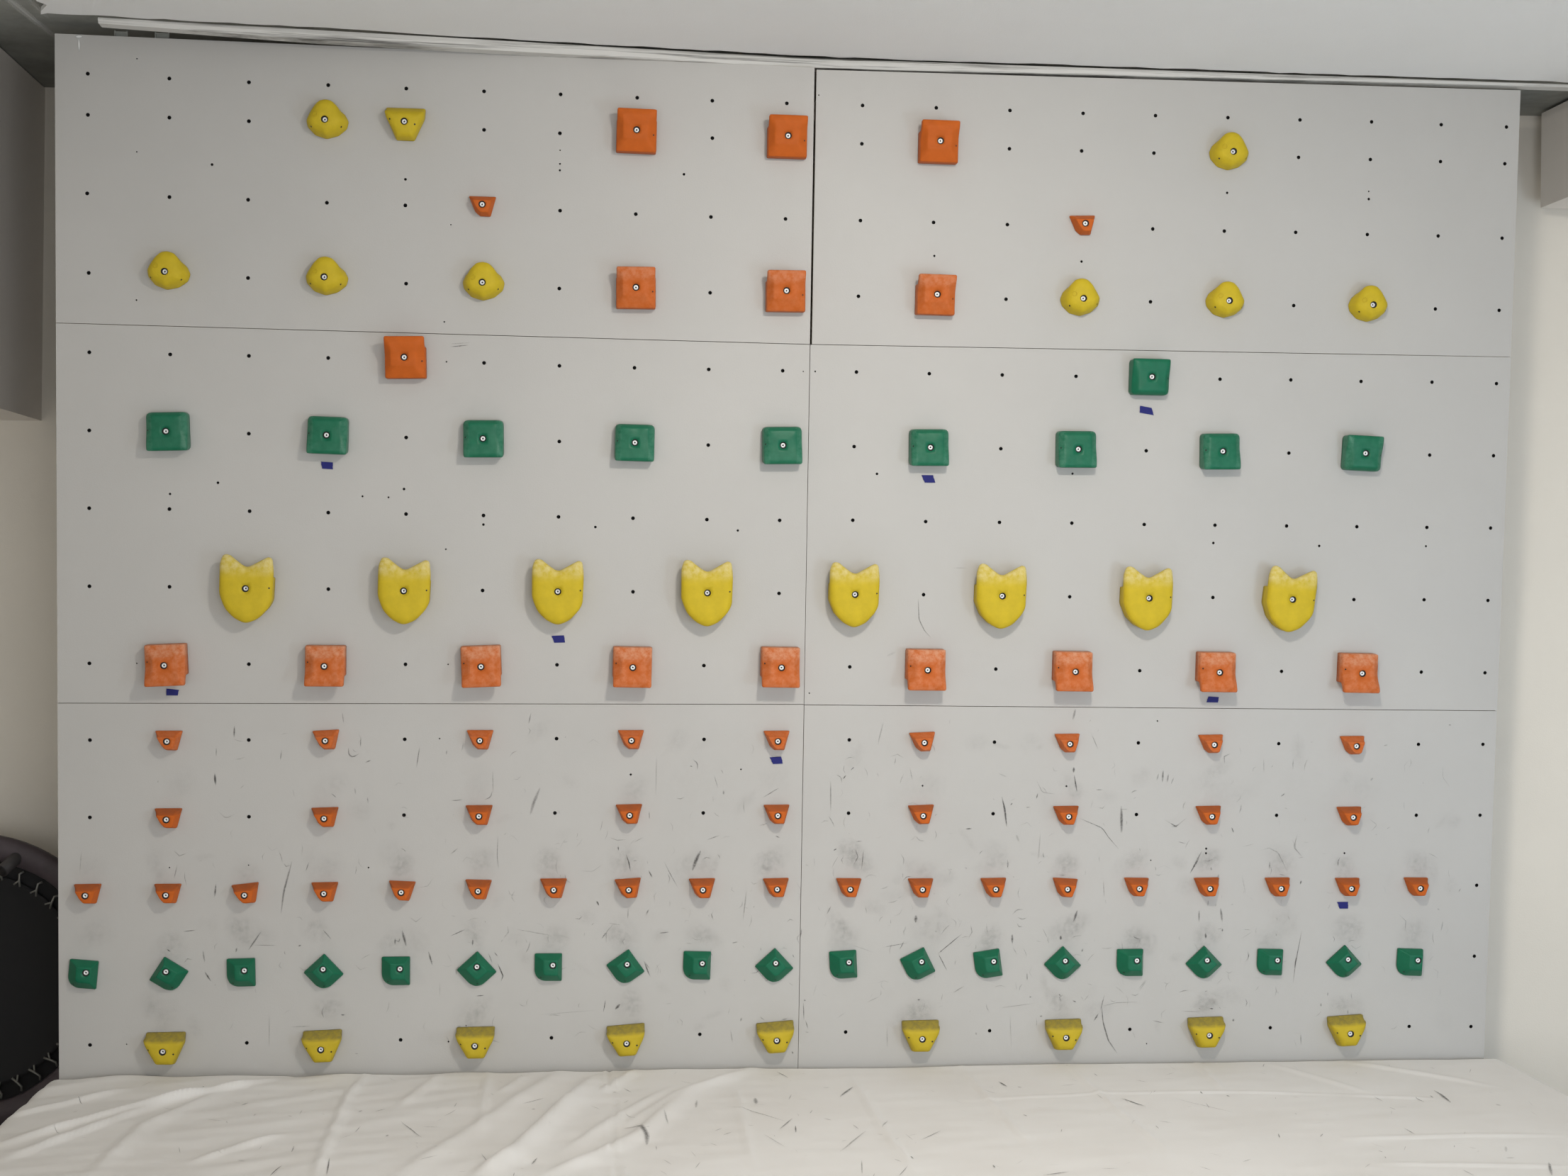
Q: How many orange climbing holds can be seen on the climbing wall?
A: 55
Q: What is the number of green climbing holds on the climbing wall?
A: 29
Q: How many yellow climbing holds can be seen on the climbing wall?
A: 26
